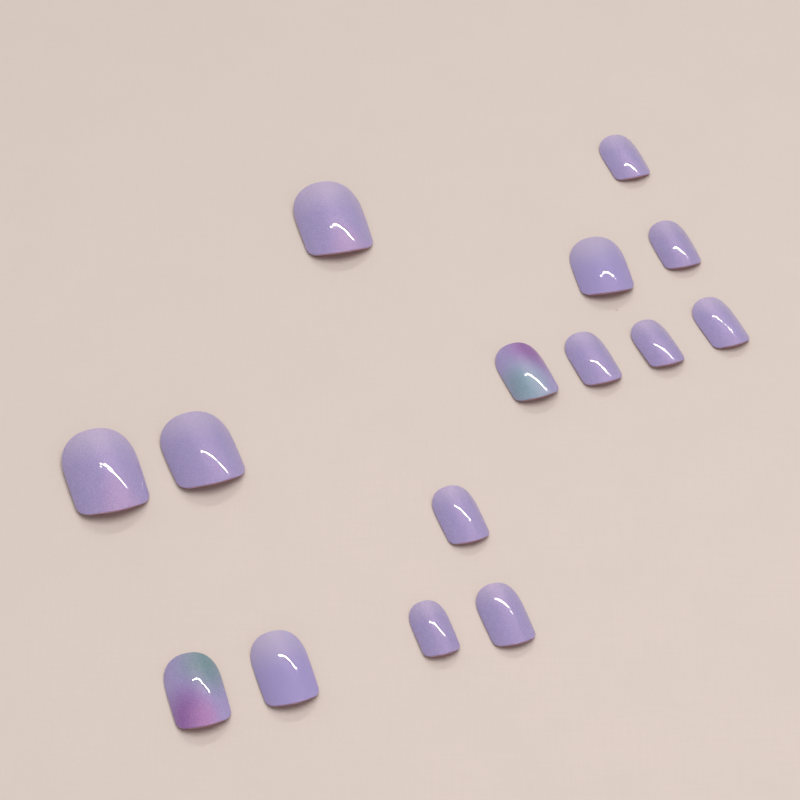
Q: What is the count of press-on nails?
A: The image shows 15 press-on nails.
